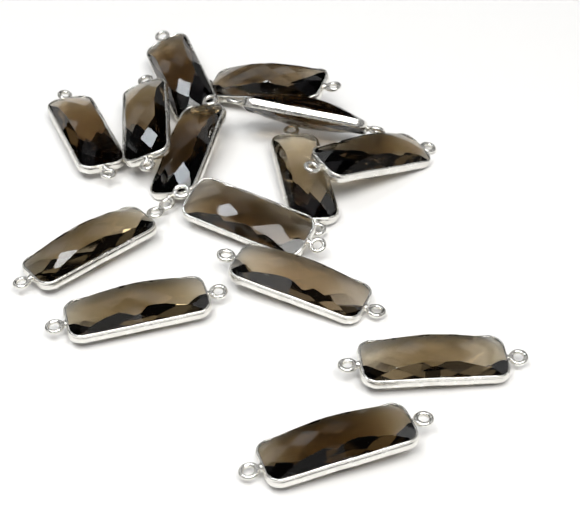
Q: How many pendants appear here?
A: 14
